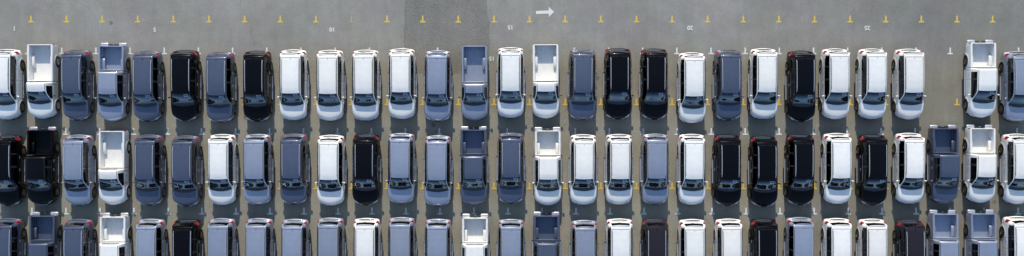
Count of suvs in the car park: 69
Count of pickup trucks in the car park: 17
